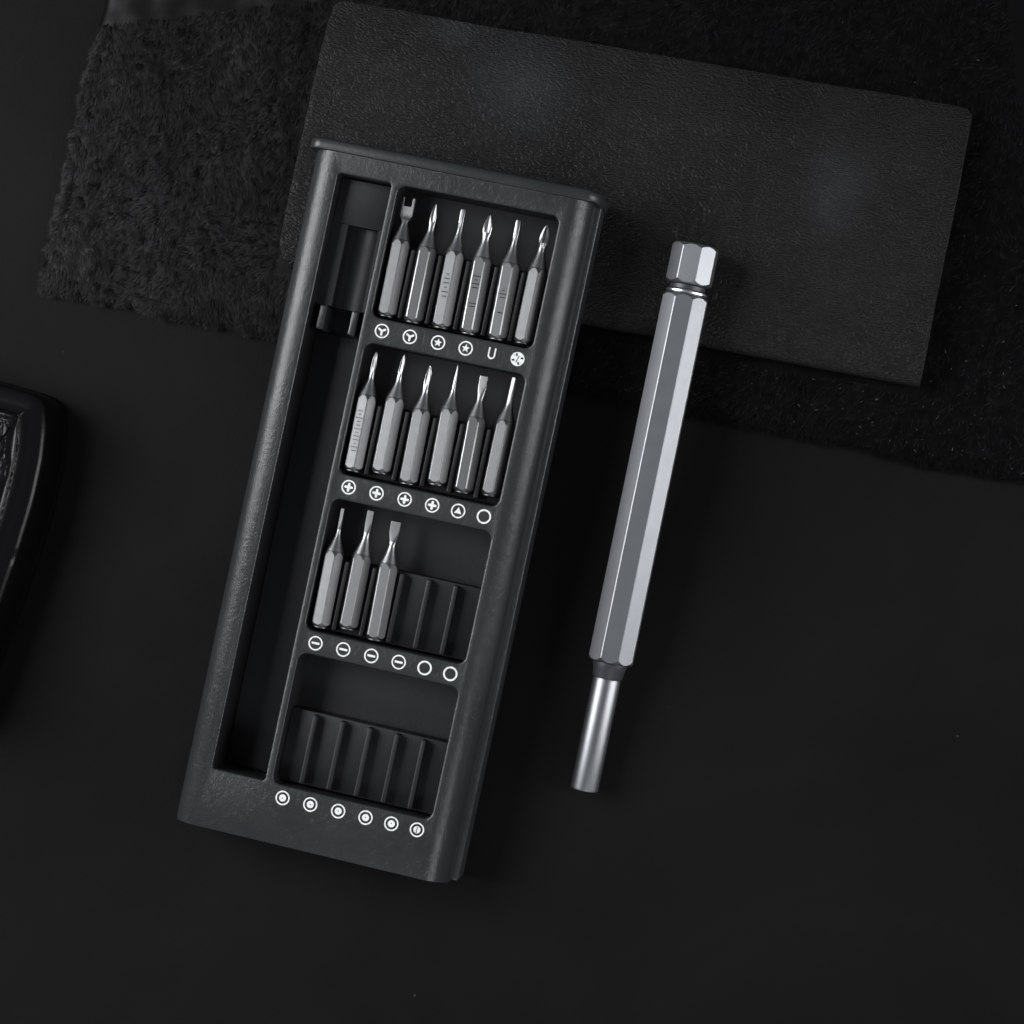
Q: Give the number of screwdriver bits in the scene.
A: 15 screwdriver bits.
